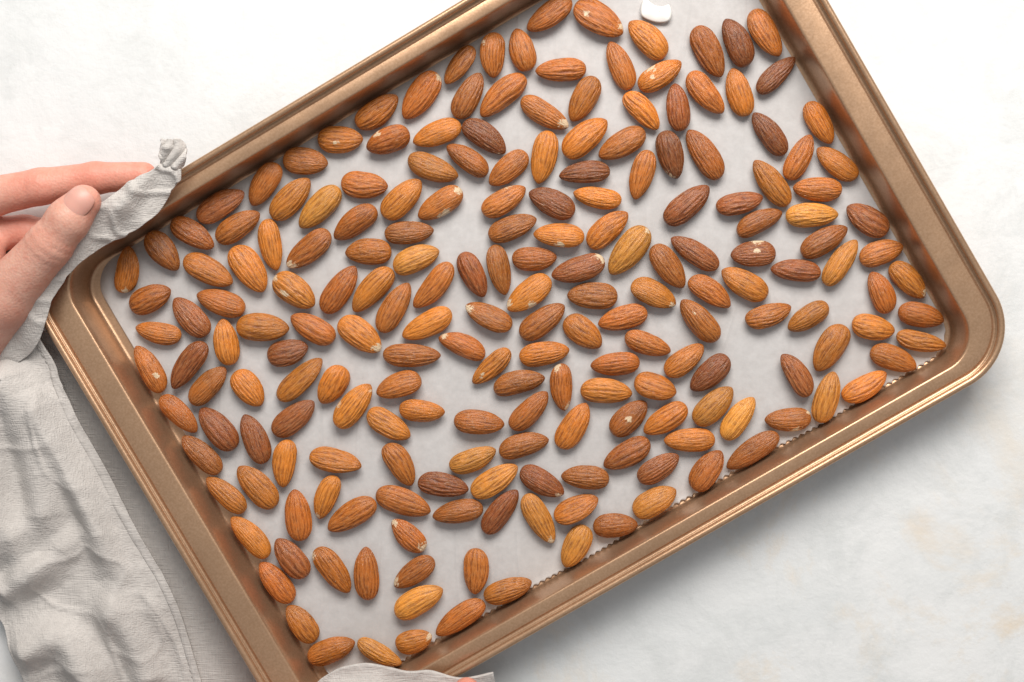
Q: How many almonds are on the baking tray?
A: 200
